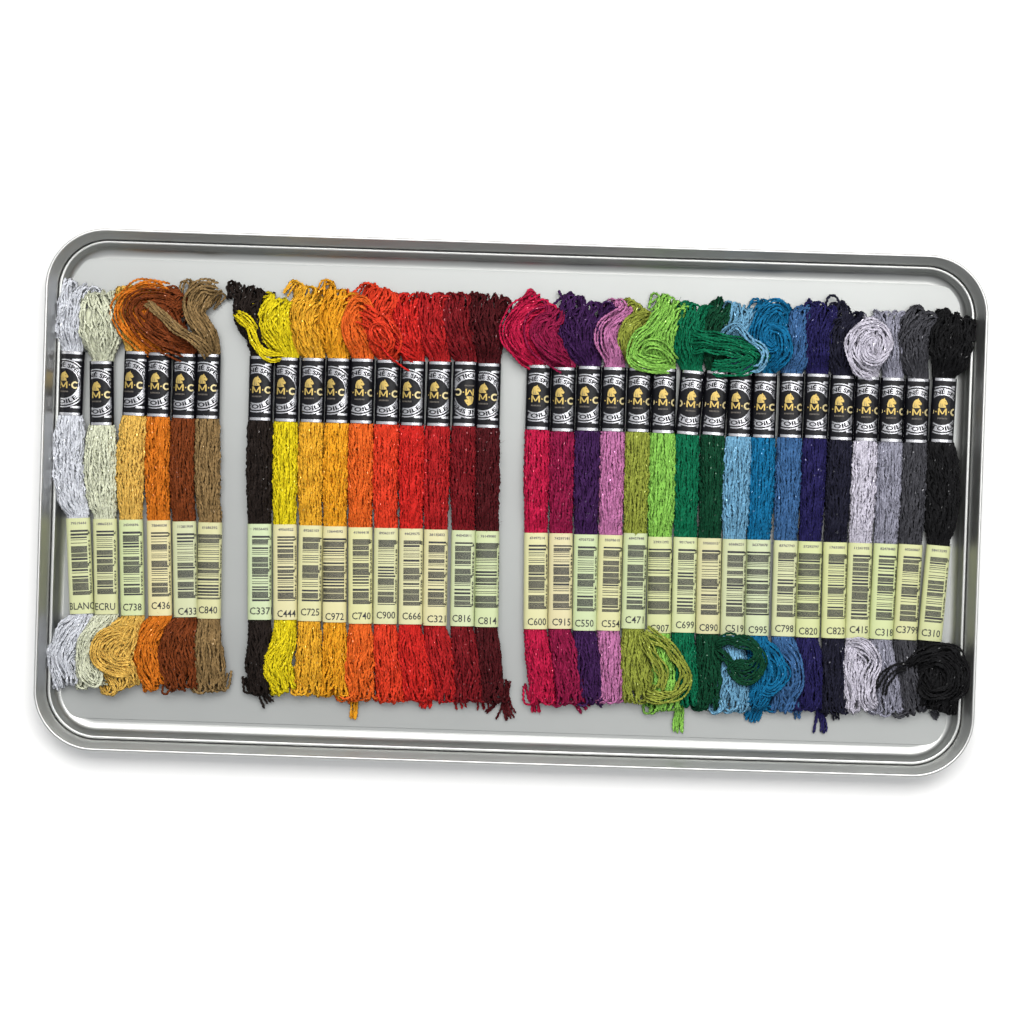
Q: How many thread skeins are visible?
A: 33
